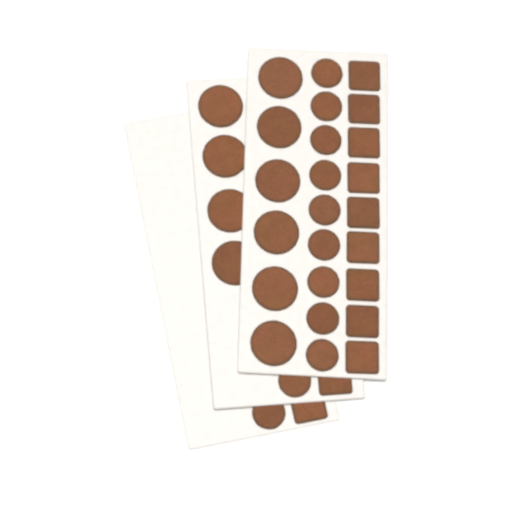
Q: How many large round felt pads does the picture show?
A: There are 10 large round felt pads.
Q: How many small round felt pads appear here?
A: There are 11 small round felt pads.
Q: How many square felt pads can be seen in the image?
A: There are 11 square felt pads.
